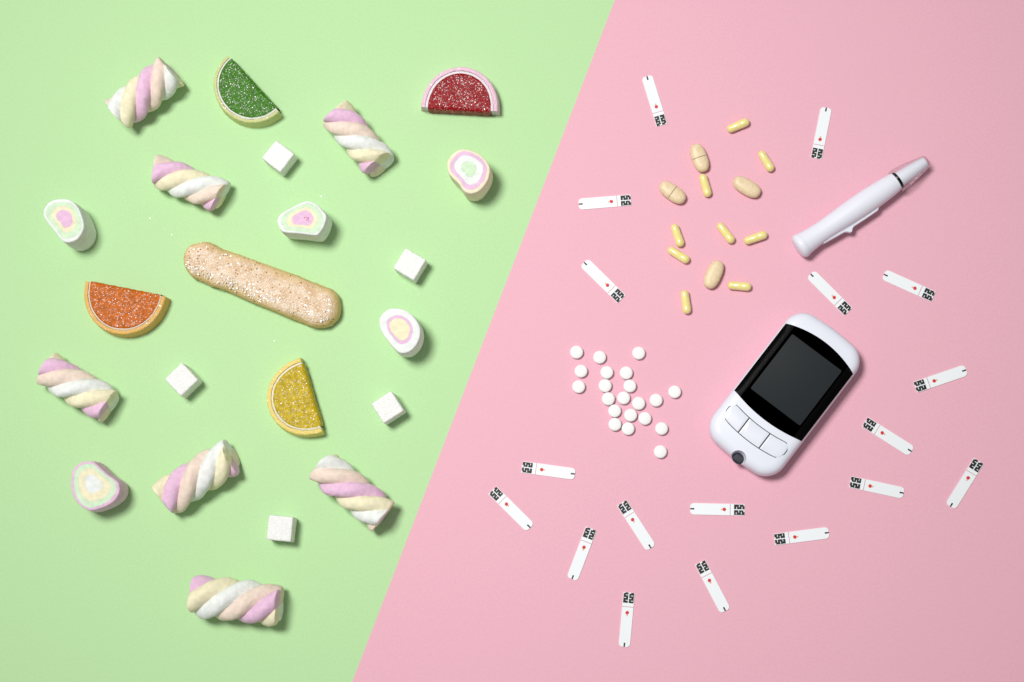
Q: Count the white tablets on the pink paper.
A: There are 21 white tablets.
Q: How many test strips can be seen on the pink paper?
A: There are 18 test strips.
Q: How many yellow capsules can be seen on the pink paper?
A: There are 9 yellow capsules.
